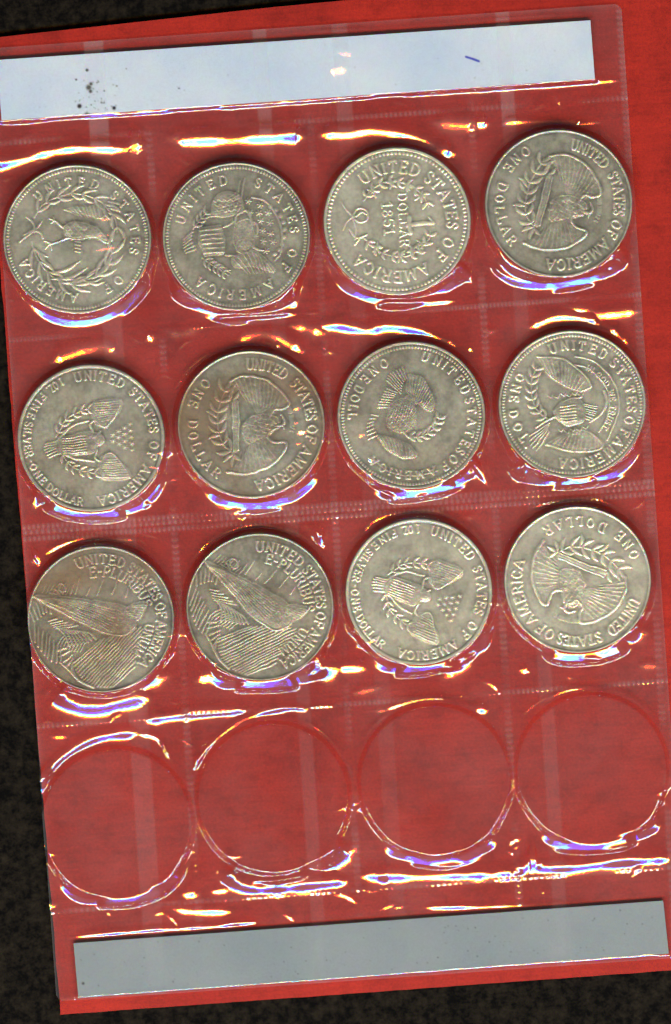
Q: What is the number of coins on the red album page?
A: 12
